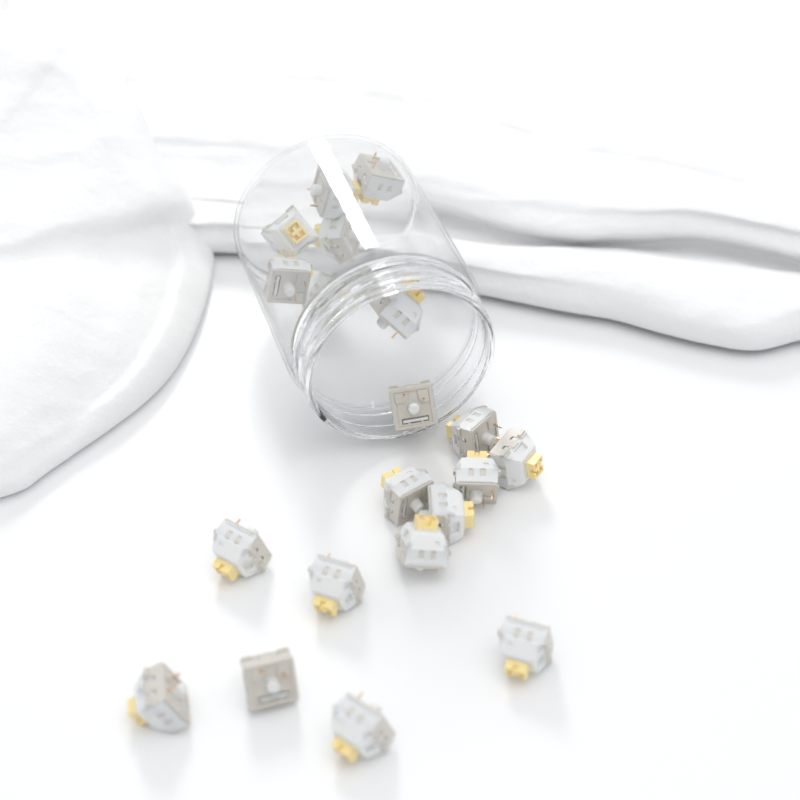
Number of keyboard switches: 20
